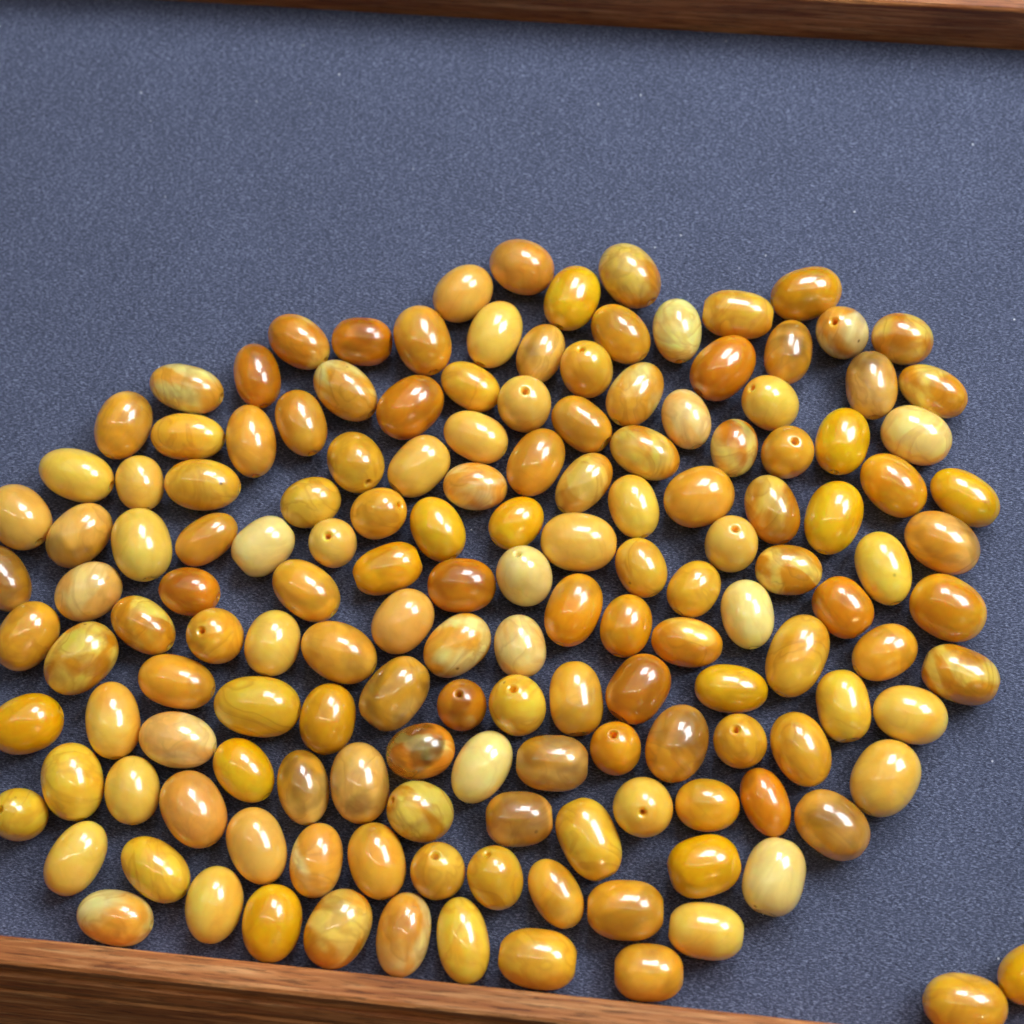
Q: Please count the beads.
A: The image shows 154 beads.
